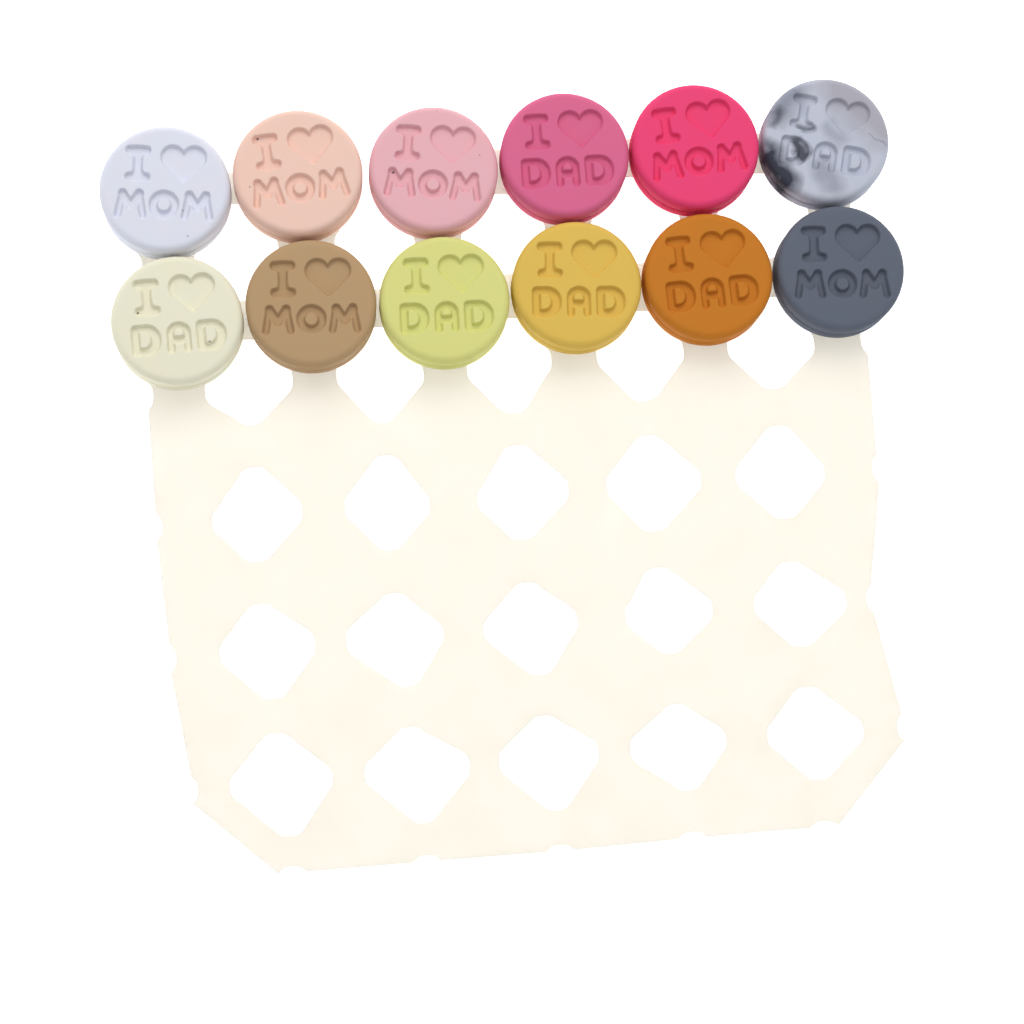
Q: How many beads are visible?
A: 12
